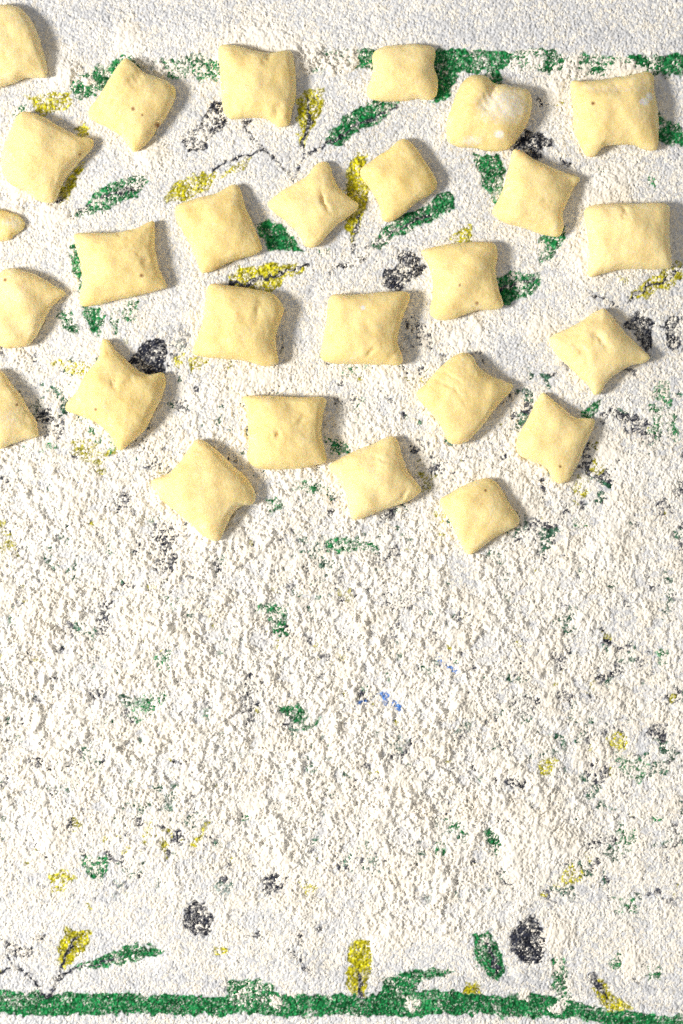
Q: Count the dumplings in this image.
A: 27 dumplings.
